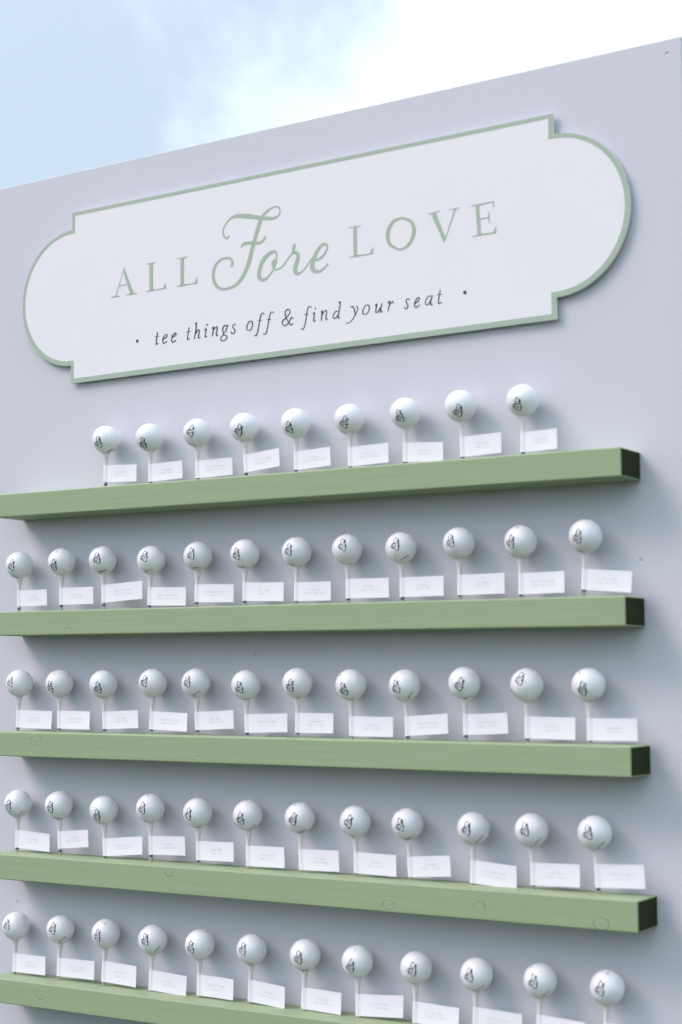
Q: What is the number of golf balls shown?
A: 57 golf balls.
